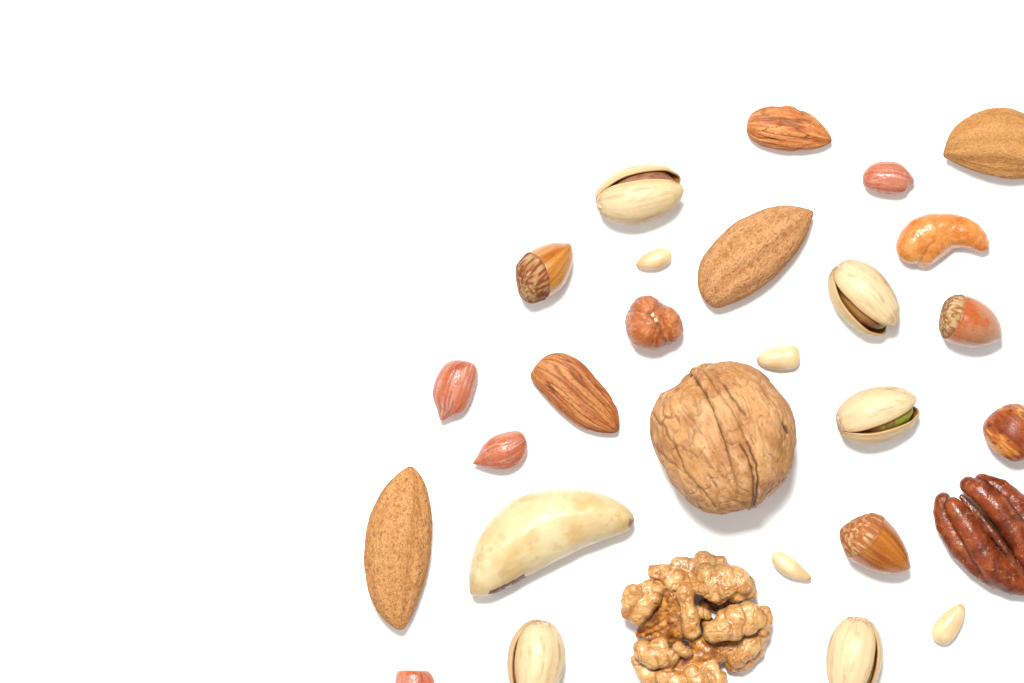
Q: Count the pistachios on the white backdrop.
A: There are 5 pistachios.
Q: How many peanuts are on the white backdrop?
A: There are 4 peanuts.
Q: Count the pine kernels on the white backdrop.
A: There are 4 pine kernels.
